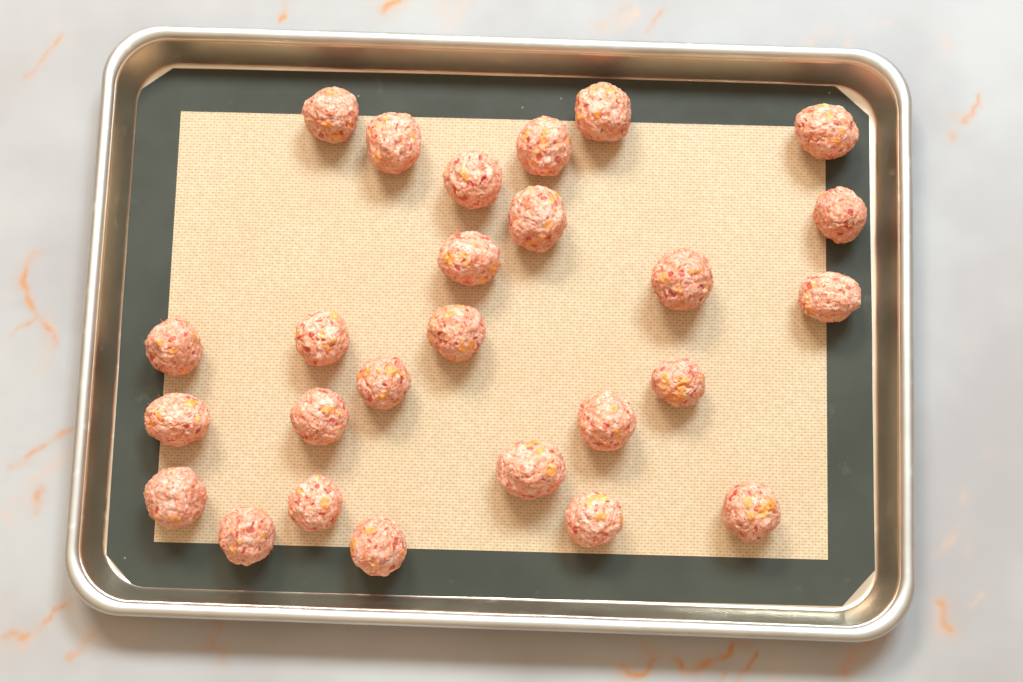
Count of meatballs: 26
